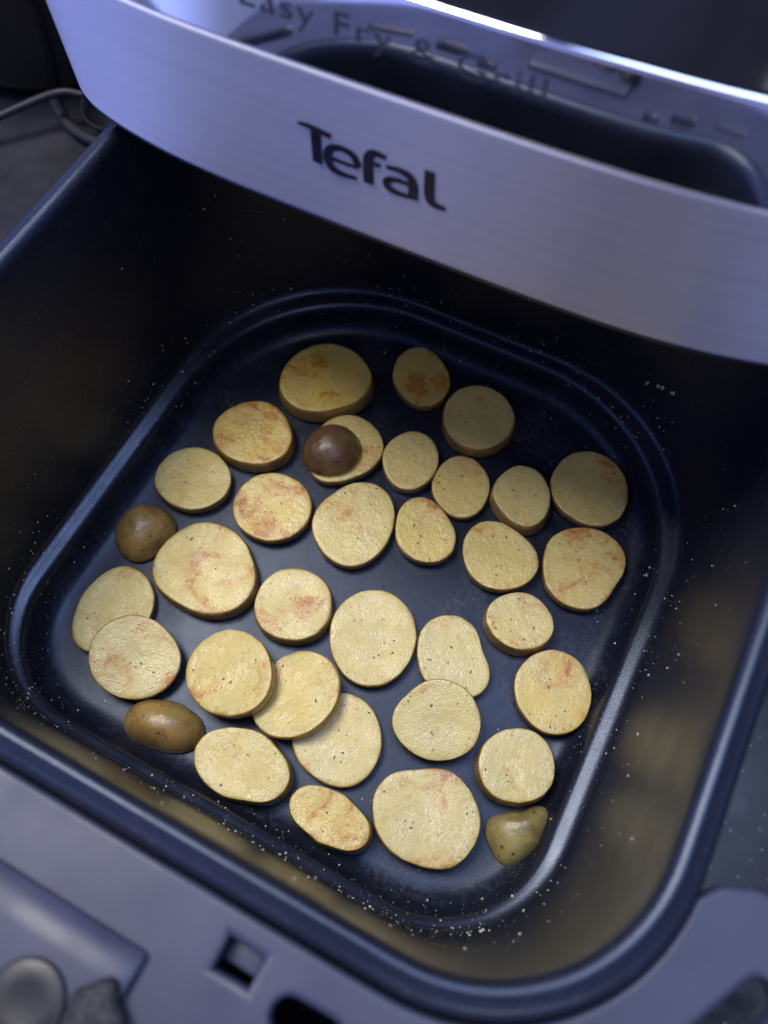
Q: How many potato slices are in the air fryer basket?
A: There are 35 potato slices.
